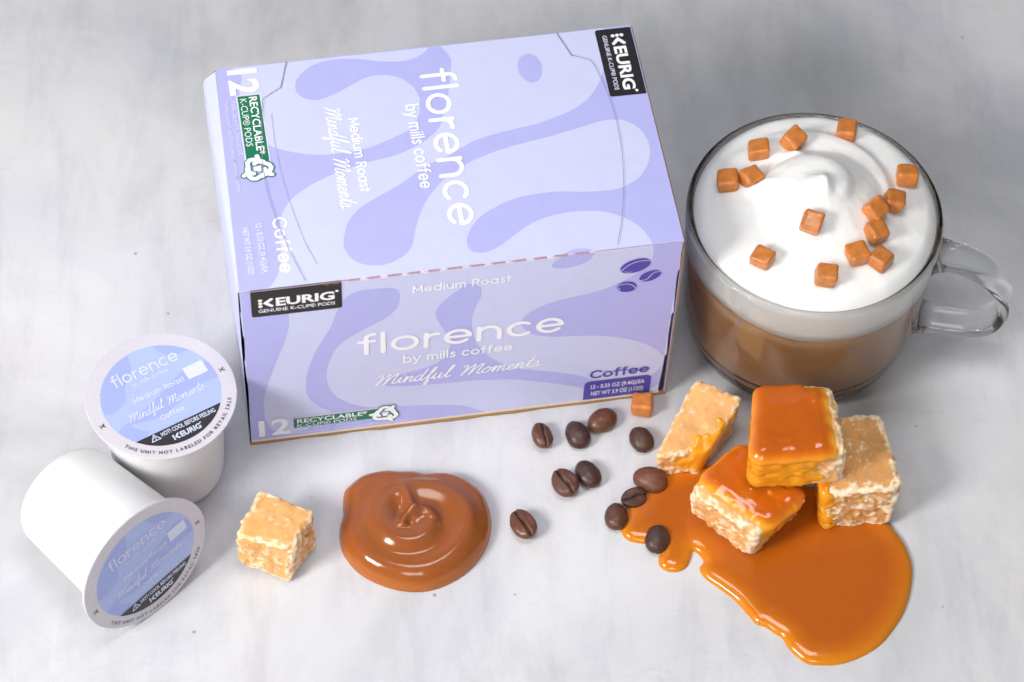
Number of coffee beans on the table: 11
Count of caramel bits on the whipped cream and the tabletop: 15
